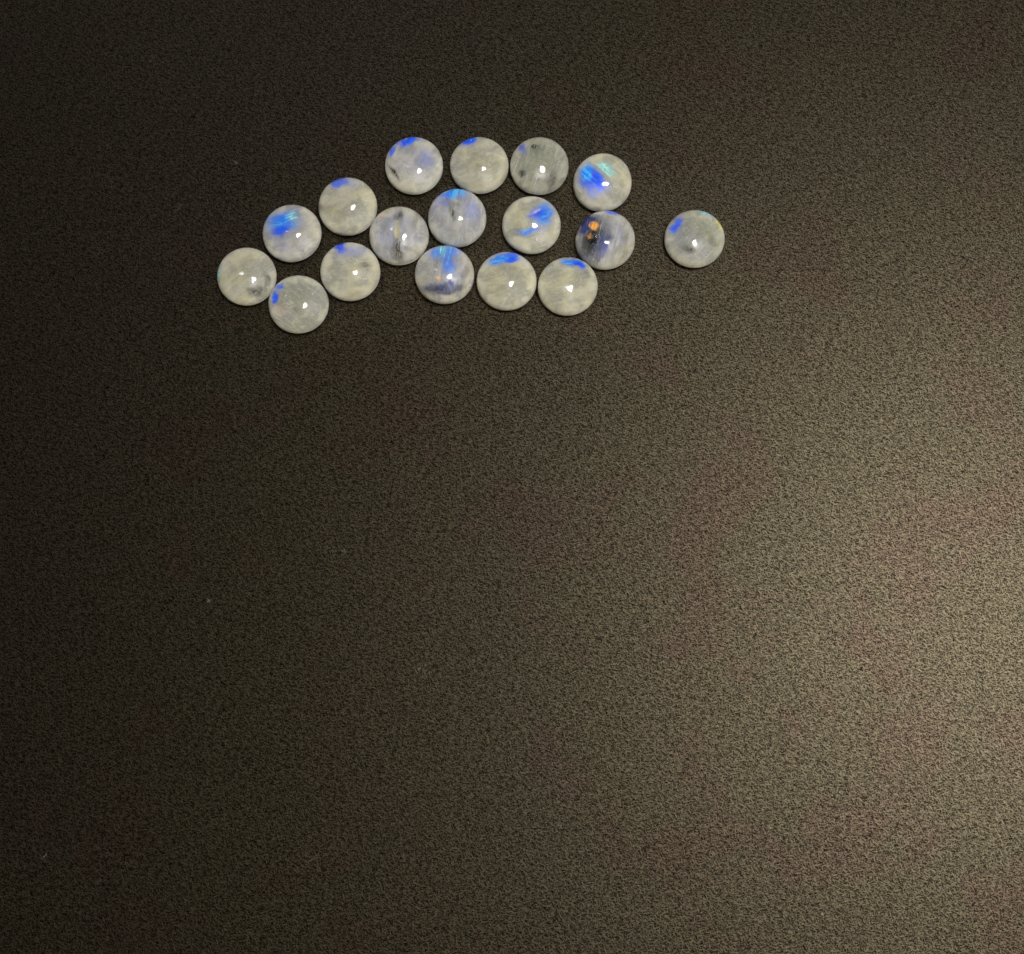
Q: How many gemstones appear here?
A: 17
